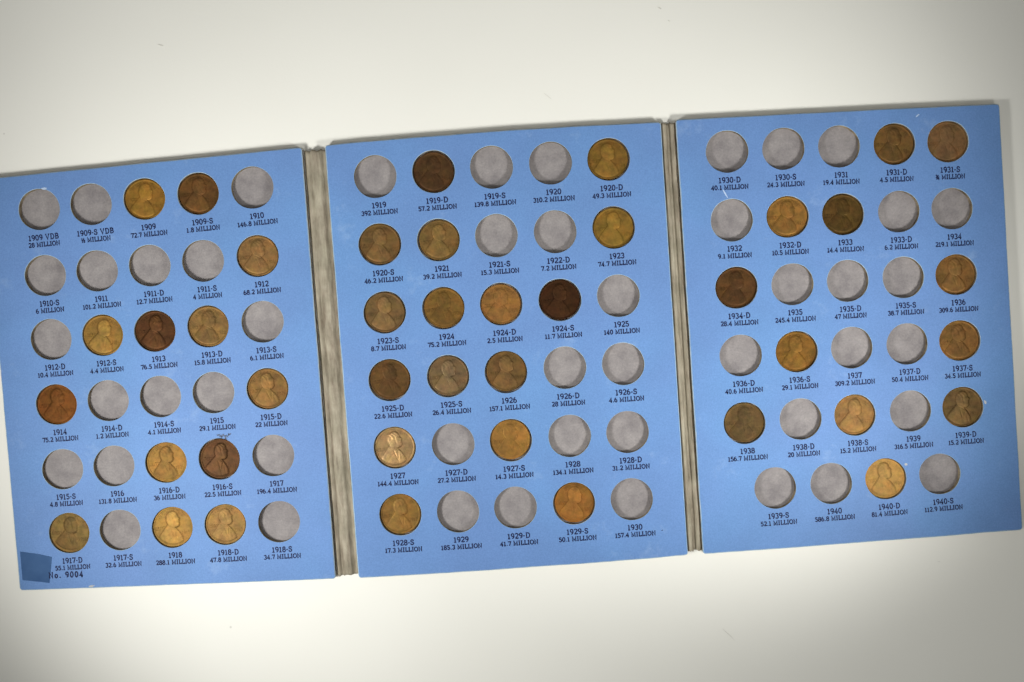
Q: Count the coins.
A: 41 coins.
